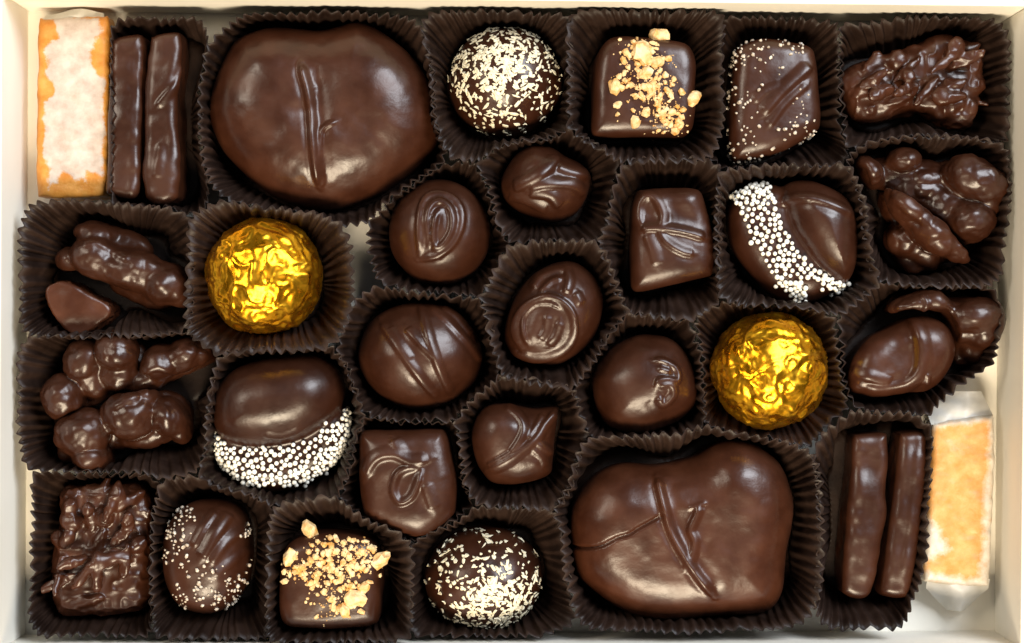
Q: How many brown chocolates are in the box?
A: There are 32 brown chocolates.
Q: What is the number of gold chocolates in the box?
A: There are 2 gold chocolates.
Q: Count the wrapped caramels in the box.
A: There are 2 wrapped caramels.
